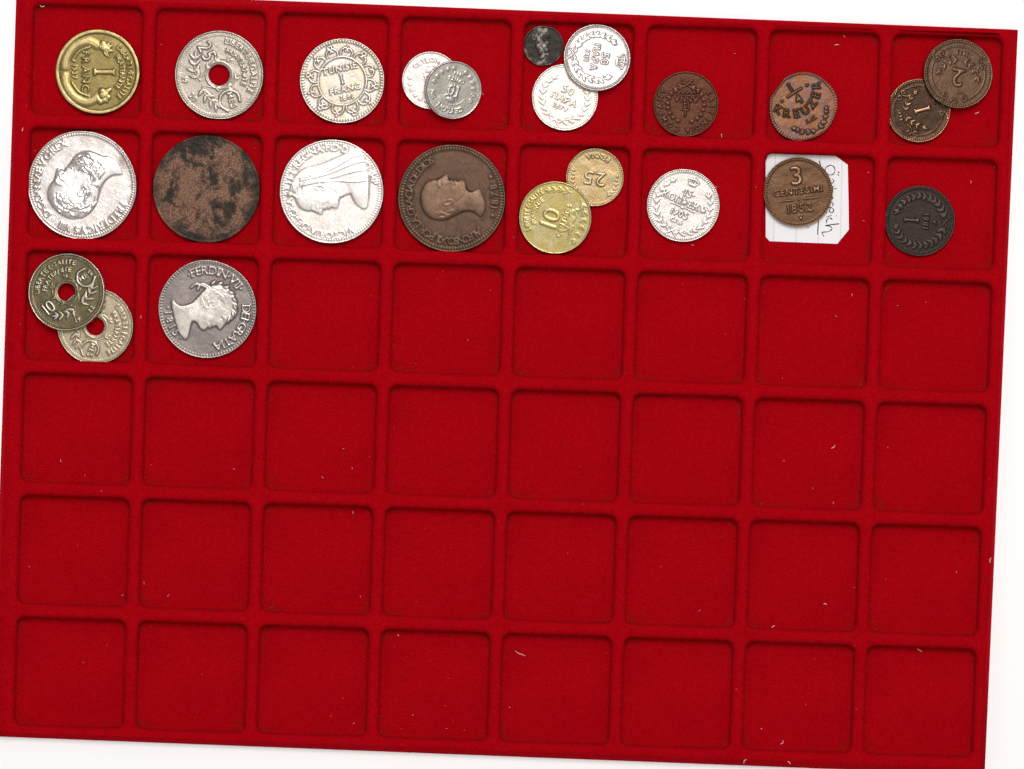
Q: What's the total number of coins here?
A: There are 24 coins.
